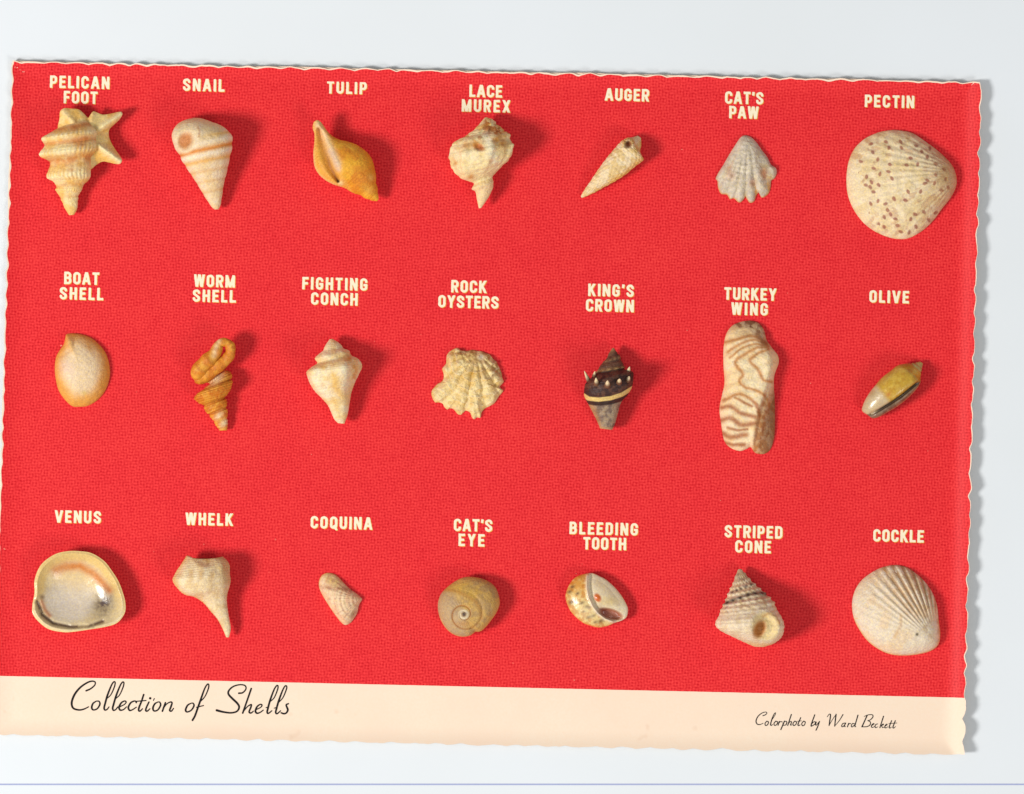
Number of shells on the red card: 21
